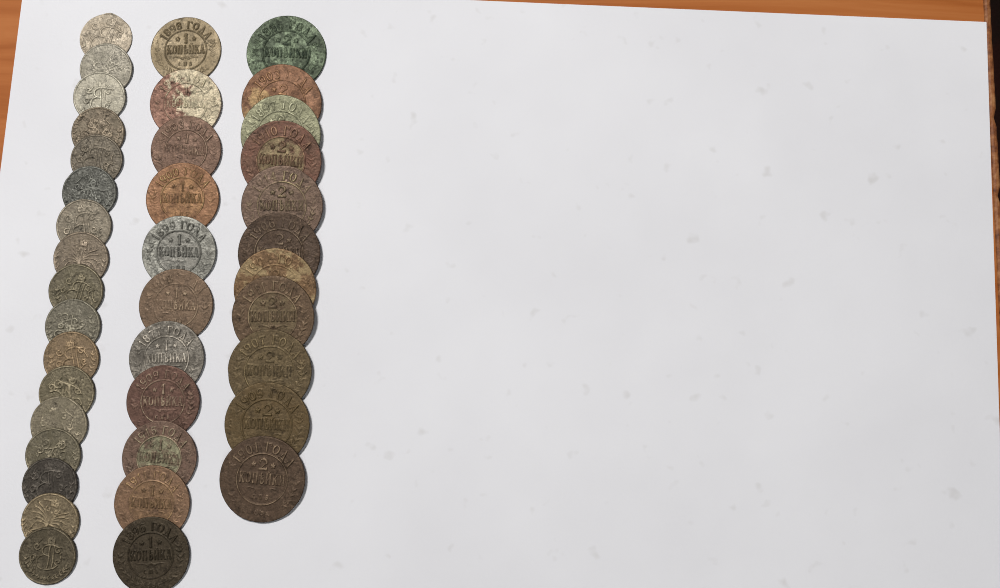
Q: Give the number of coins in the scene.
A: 39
